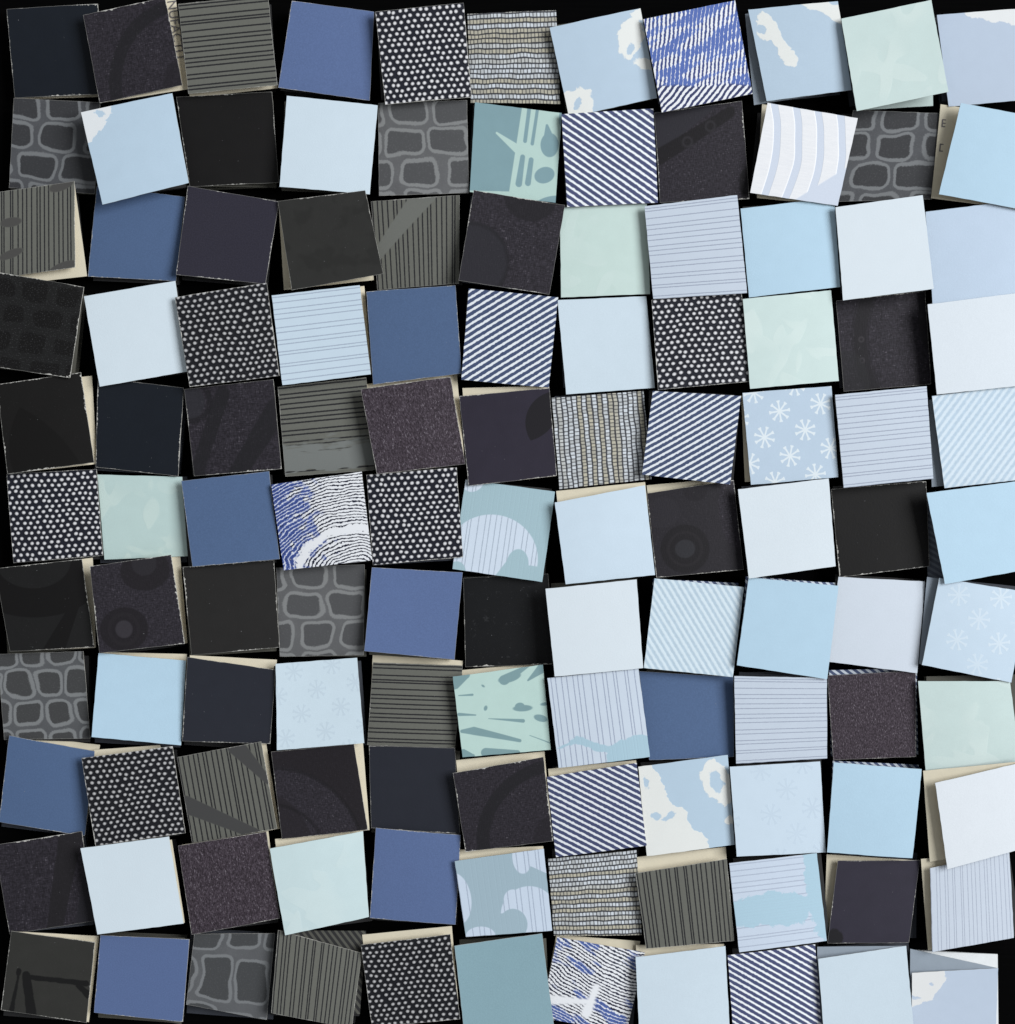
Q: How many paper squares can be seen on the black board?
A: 121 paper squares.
